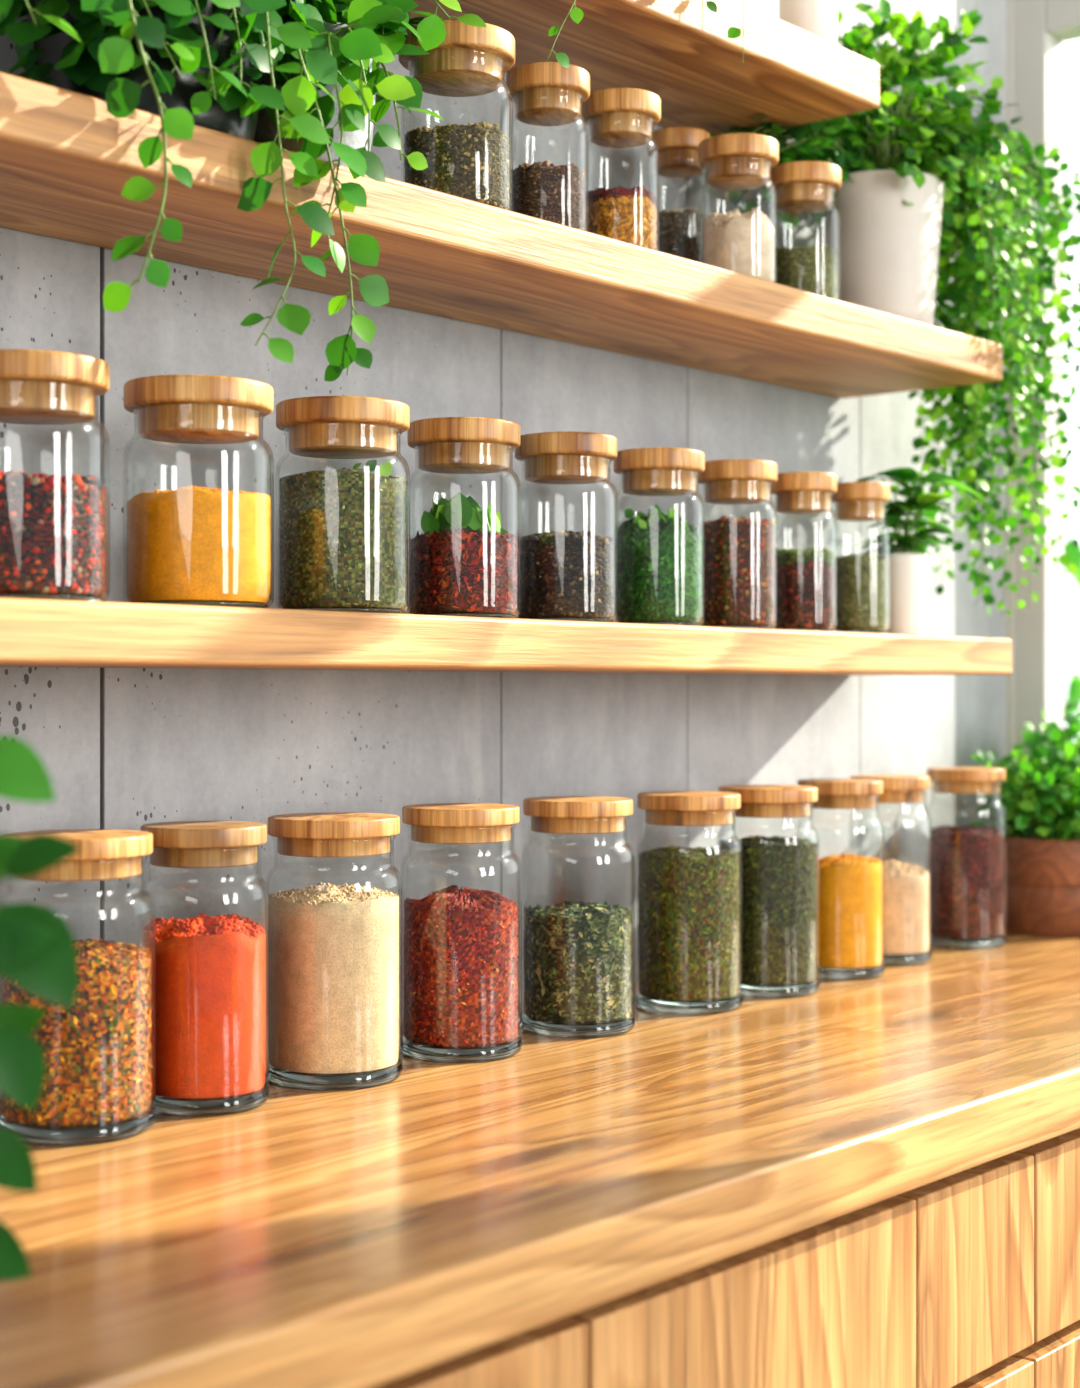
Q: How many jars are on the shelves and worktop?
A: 25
